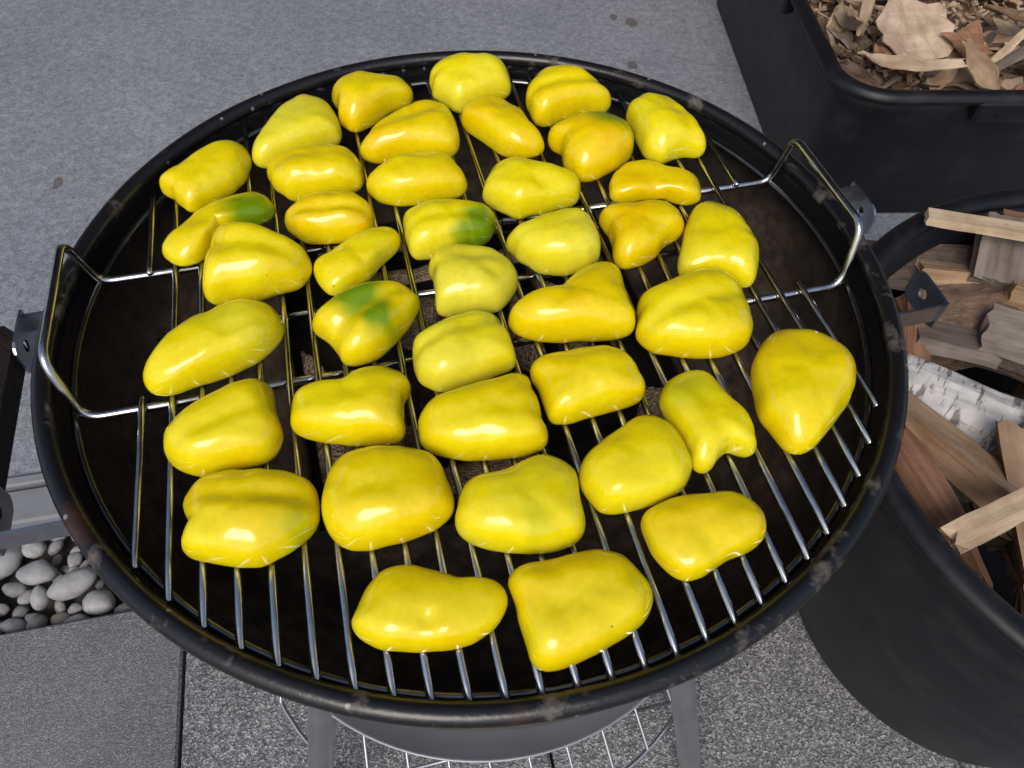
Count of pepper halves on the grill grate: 40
